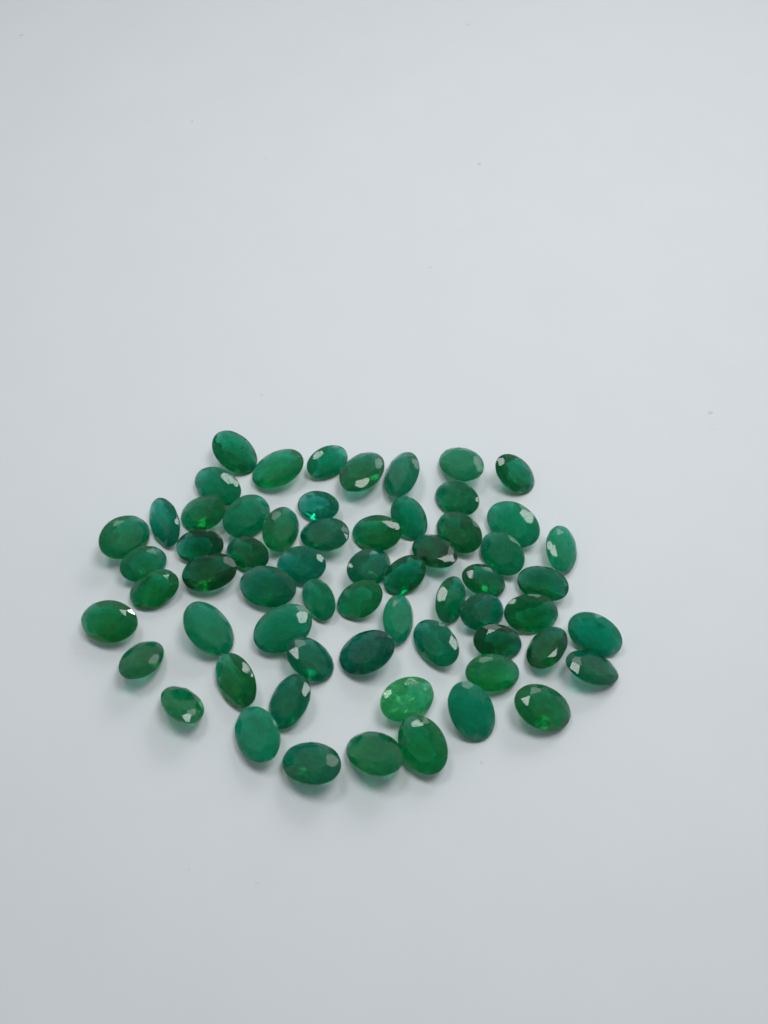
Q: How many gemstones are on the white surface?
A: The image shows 62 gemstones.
